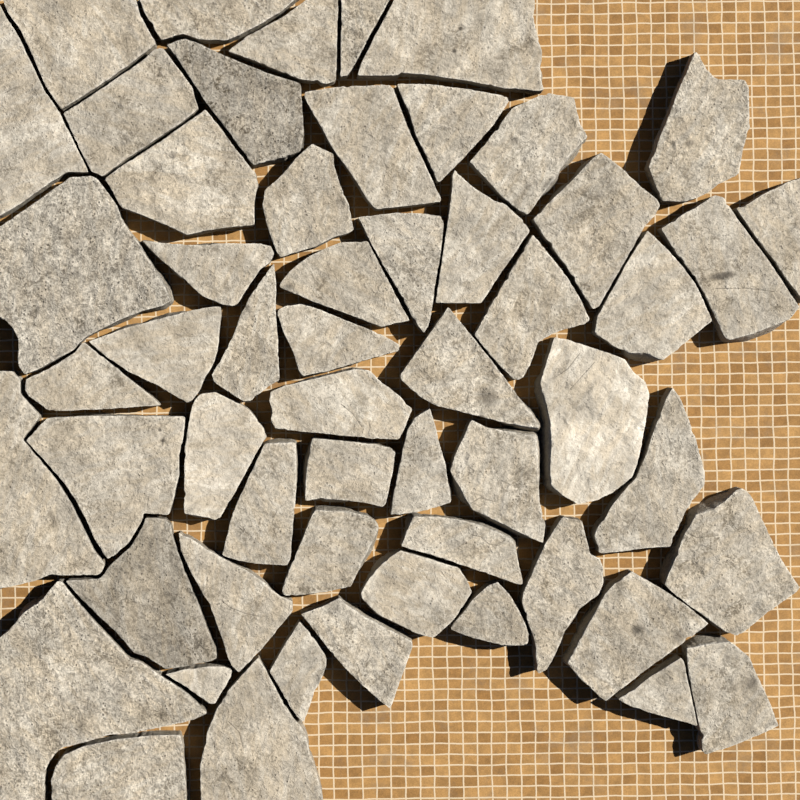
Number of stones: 56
